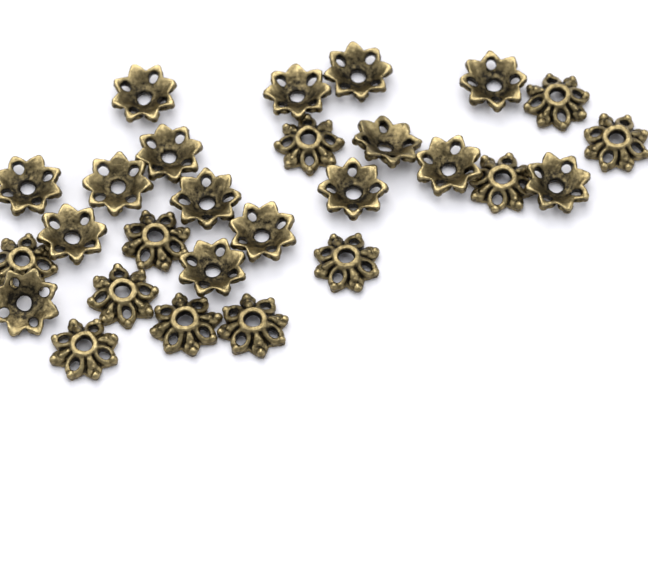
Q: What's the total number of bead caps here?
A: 27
